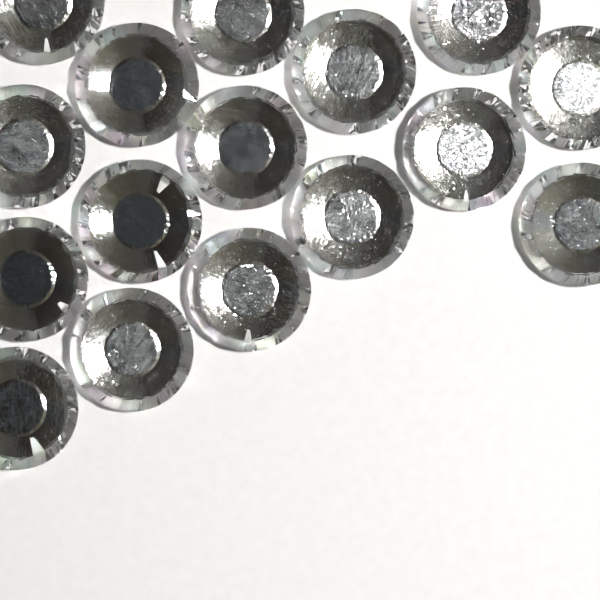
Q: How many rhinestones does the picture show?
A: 16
